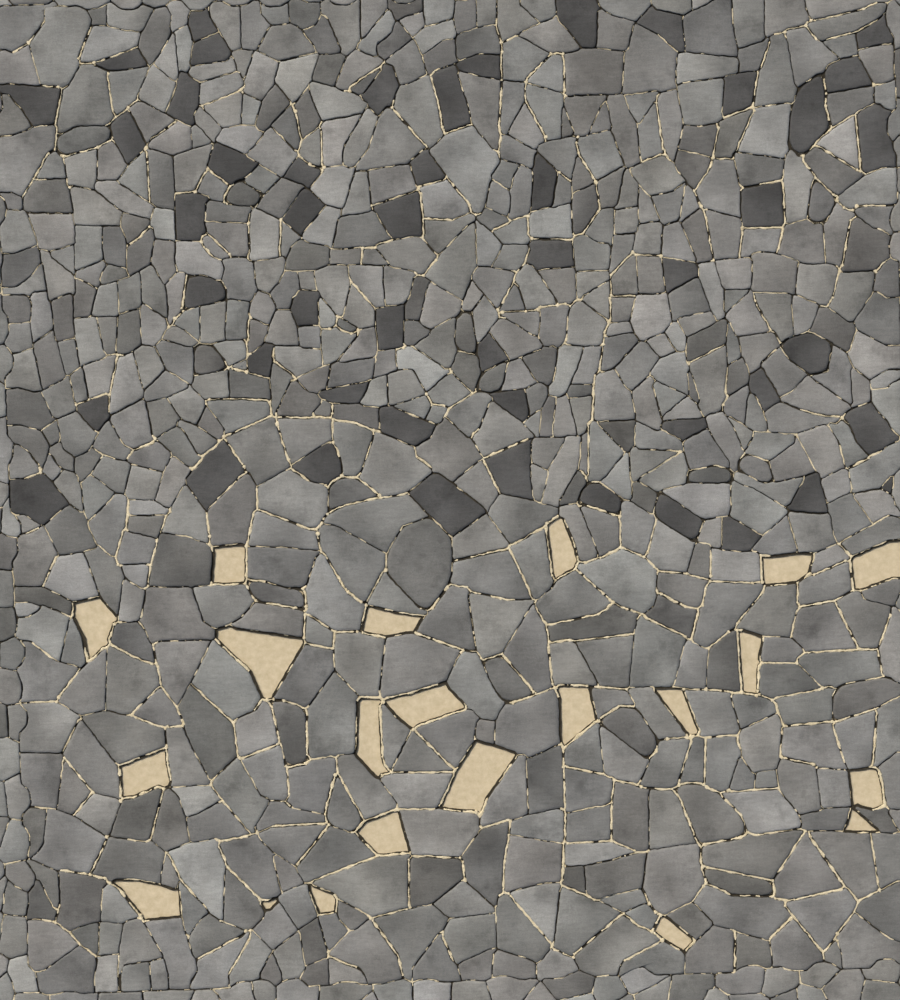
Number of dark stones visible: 49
